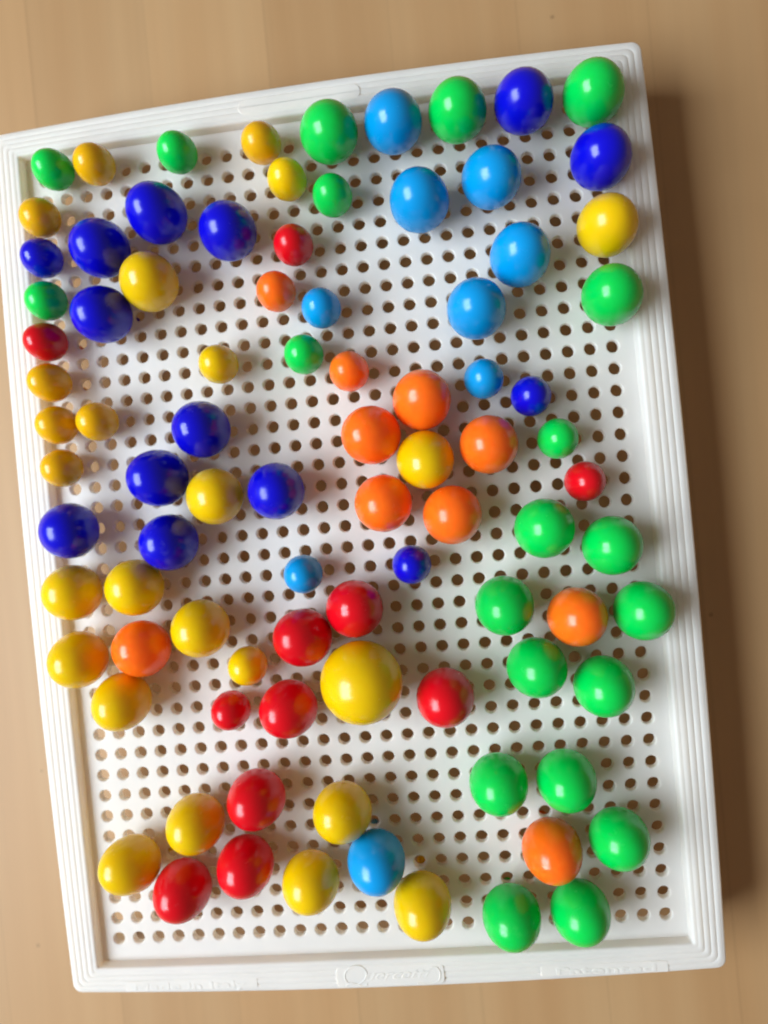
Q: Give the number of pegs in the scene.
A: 90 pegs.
